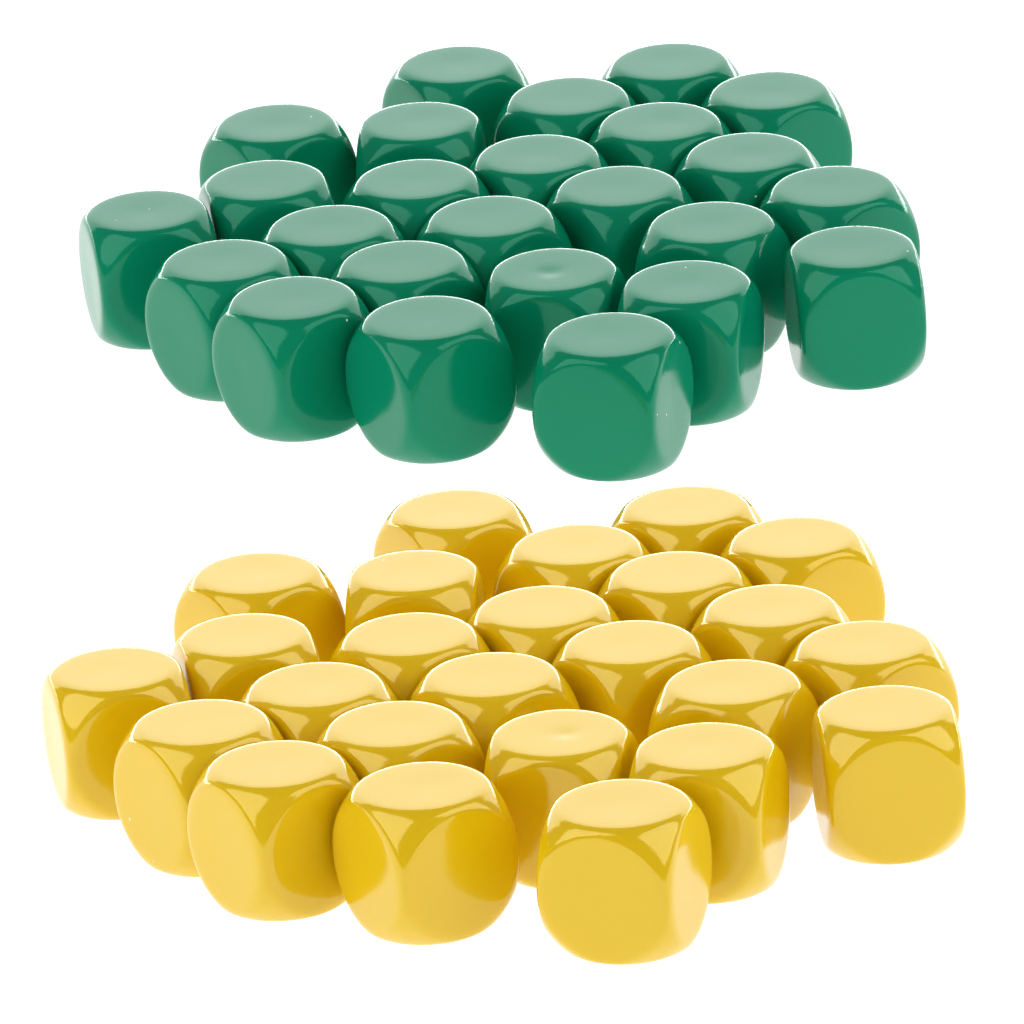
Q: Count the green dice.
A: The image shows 25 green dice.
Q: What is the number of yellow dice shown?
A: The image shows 25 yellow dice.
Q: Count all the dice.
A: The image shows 50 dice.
